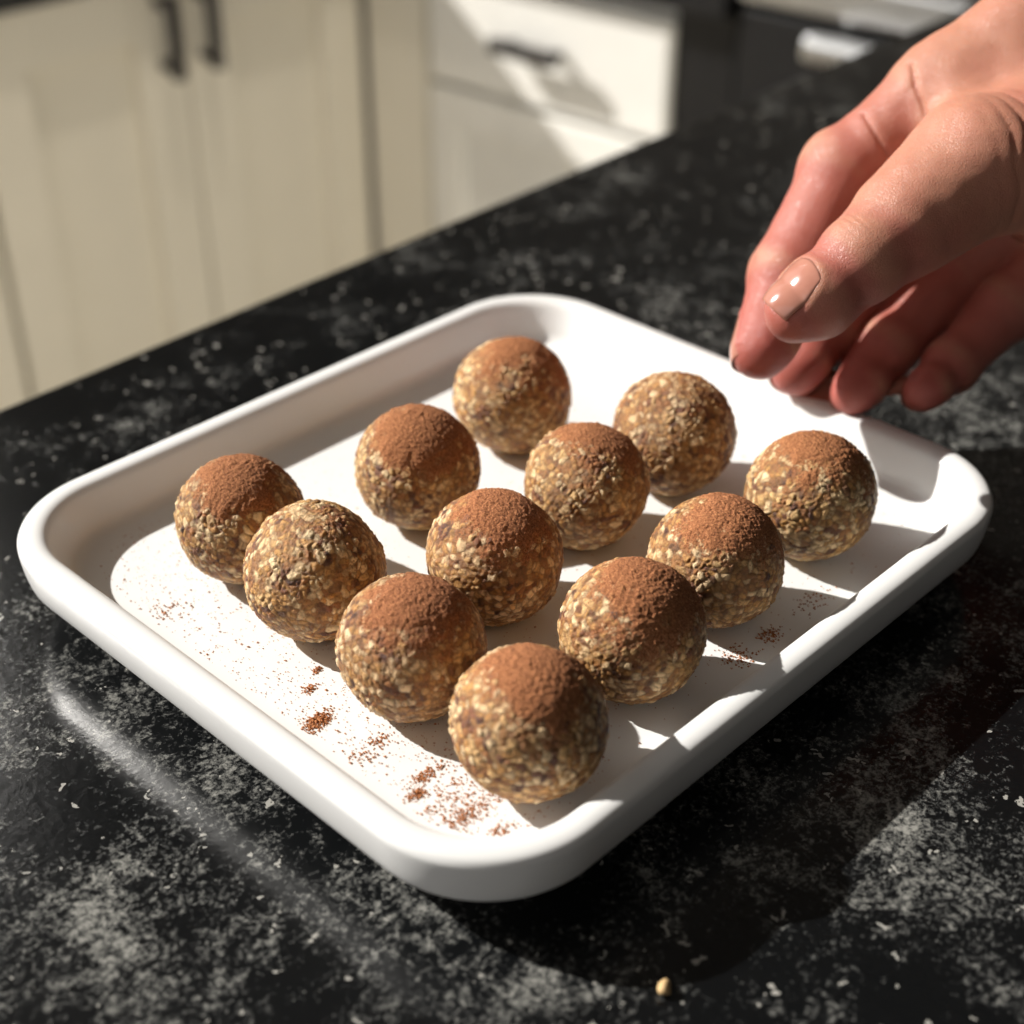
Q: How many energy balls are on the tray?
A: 12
